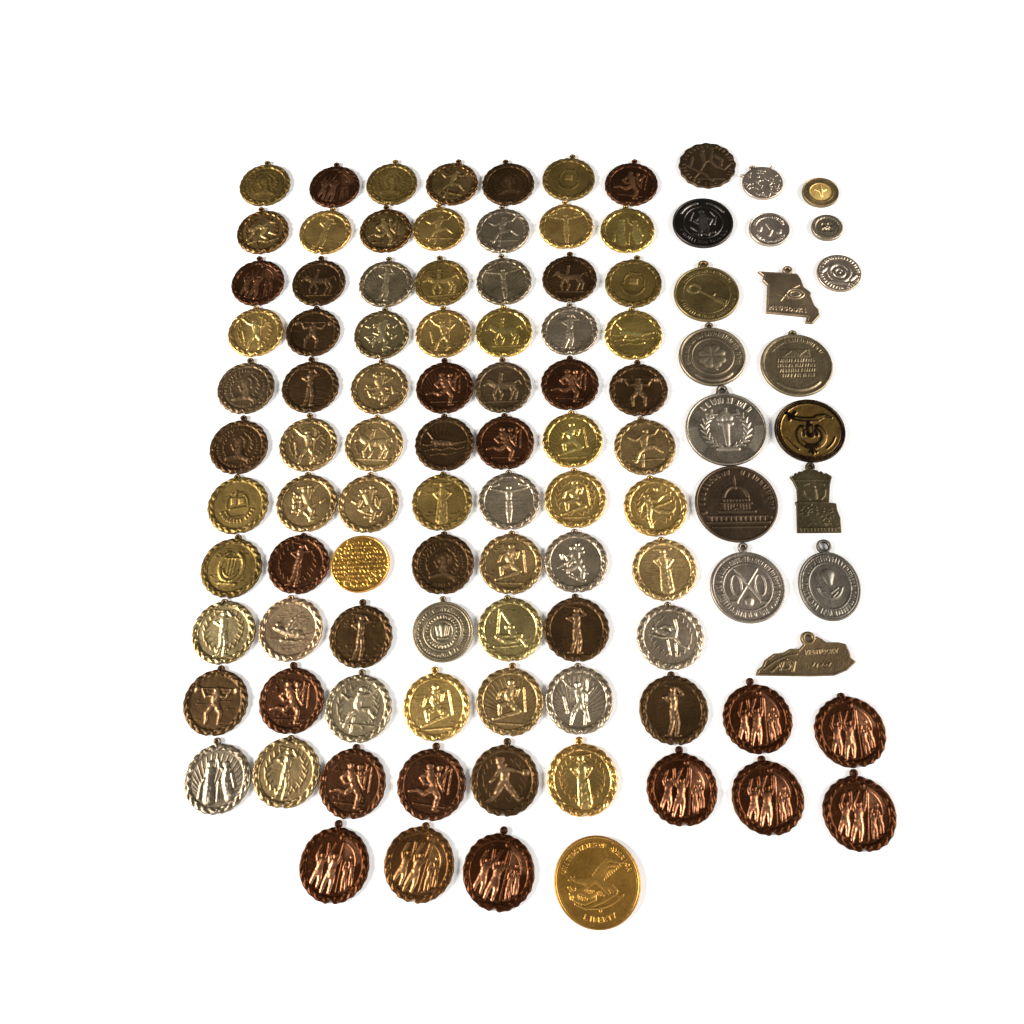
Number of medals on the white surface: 103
